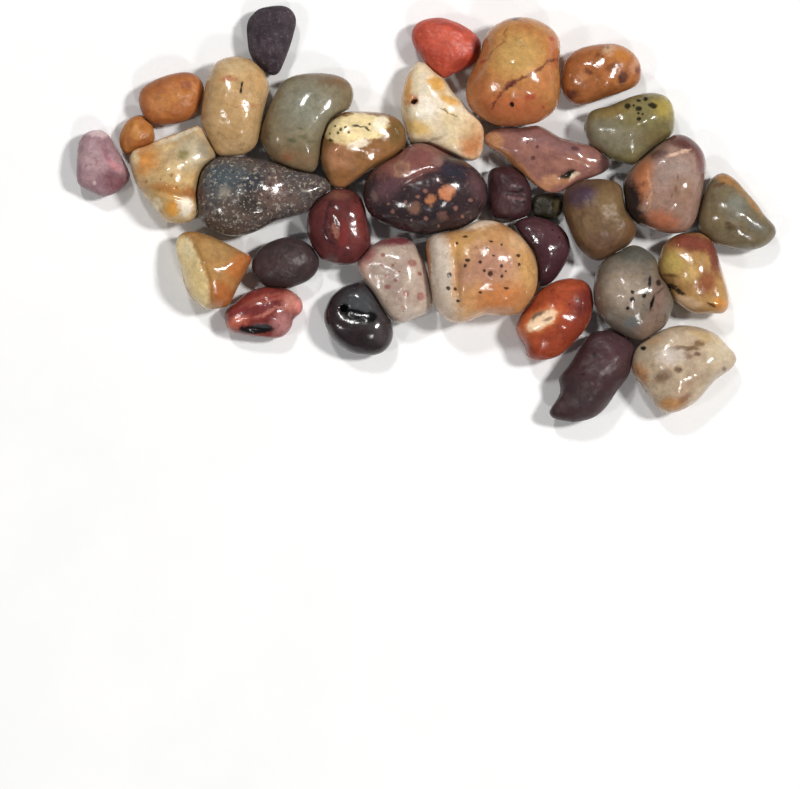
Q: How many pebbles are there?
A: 34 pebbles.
